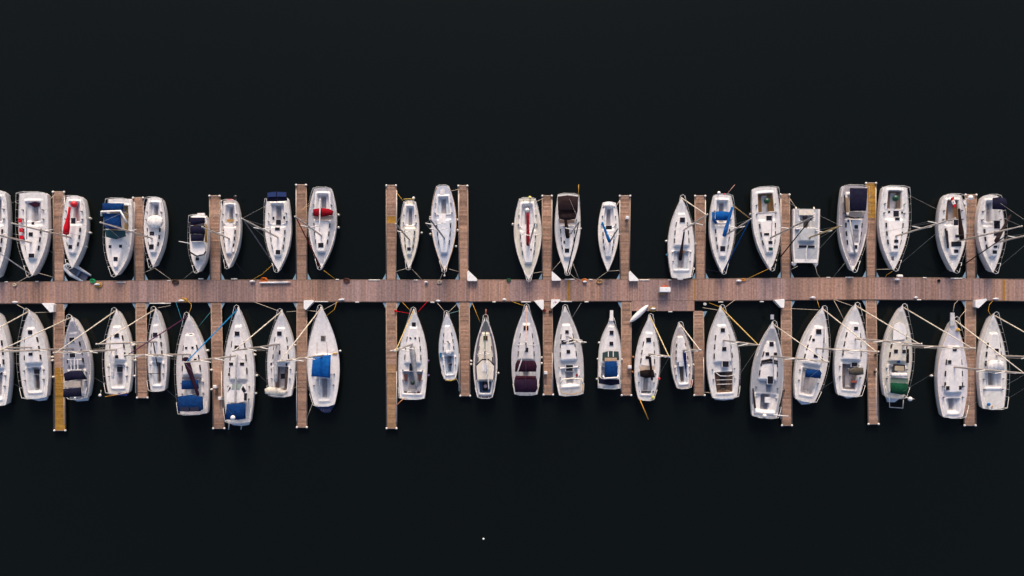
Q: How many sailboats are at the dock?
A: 43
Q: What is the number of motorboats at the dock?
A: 3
